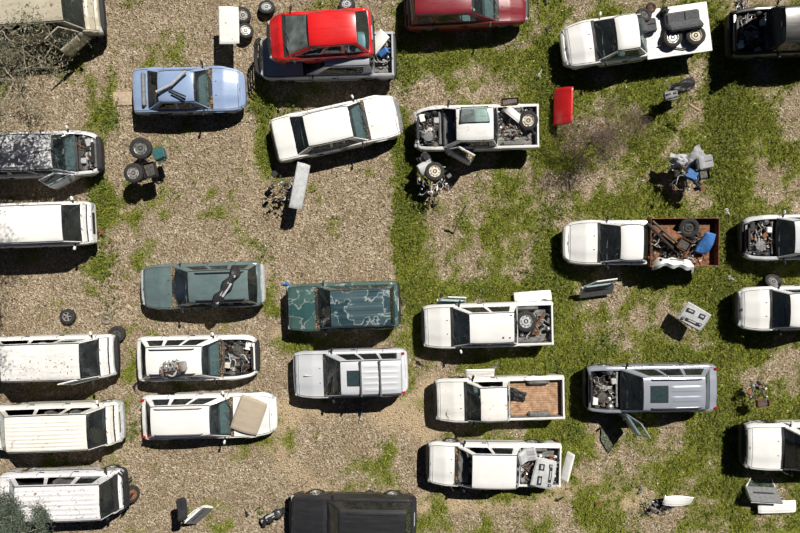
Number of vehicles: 28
